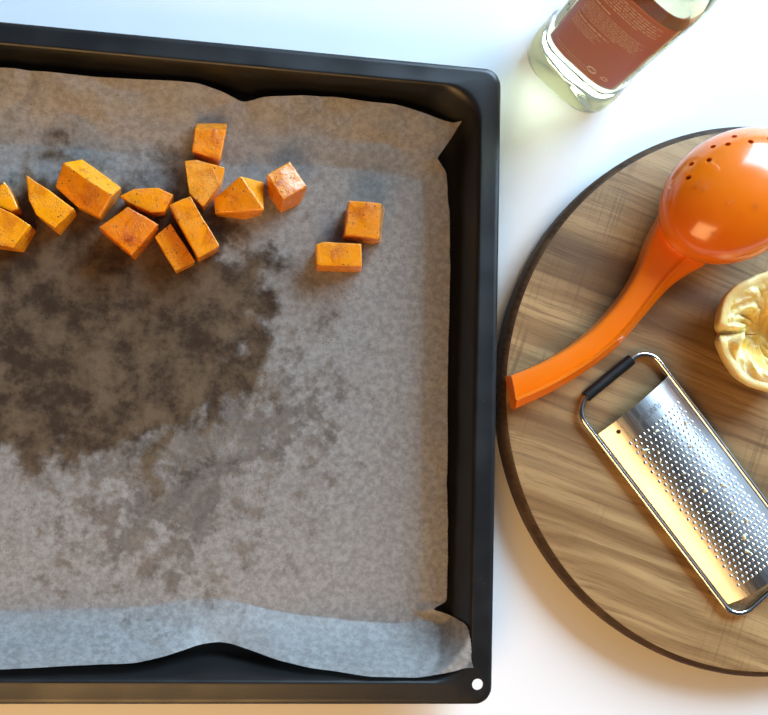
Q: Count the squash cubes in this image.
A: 14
